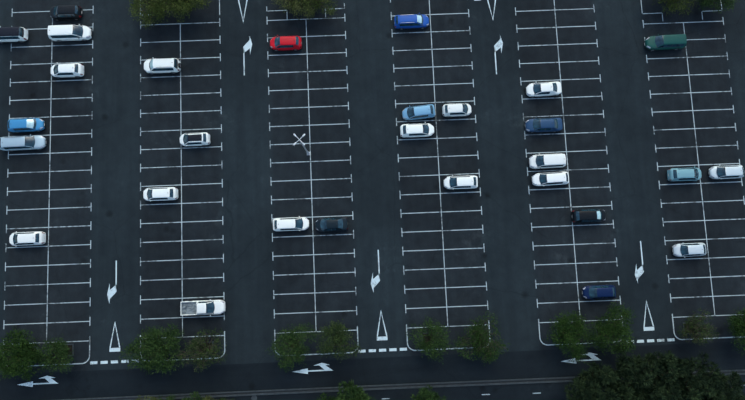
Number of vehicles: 29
